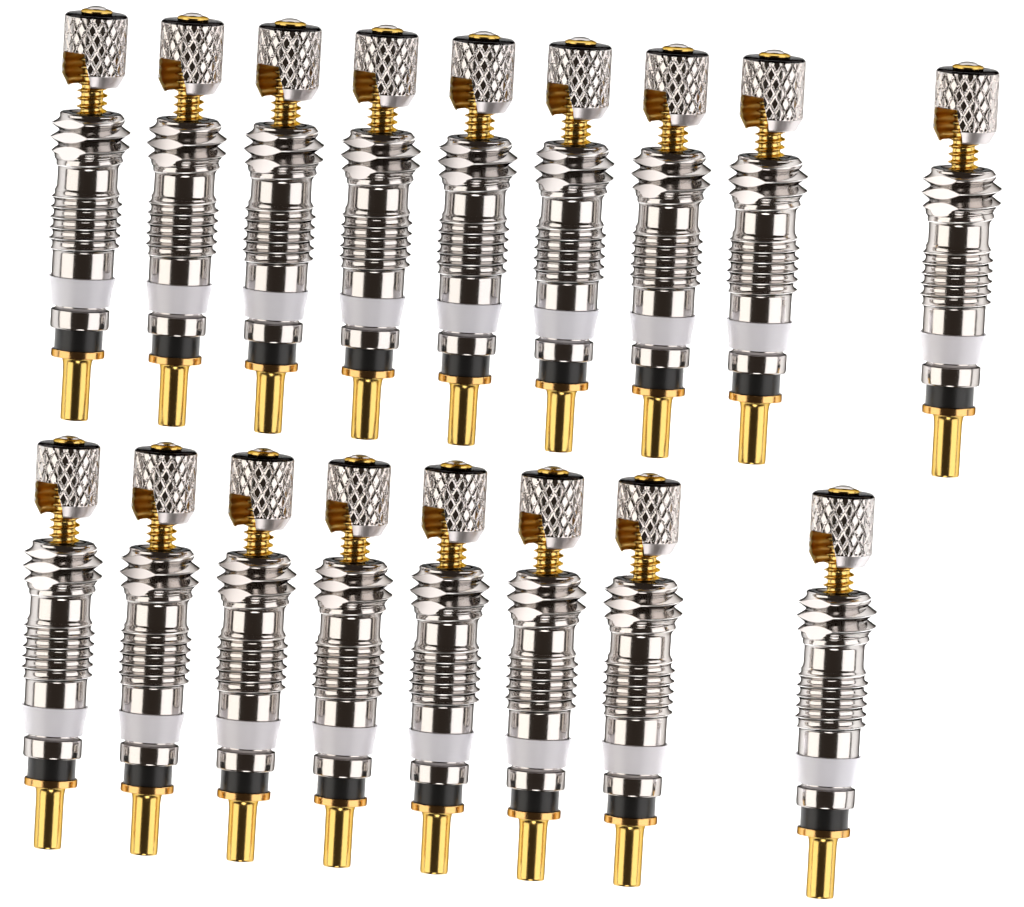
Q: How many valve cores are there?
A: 17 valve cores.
